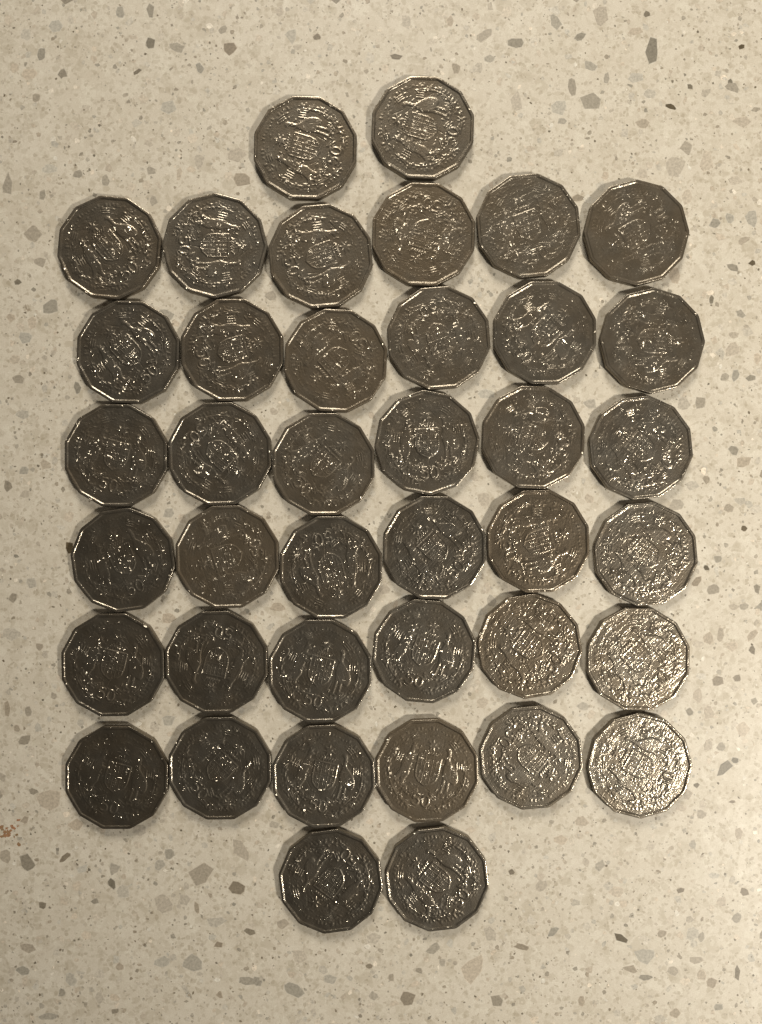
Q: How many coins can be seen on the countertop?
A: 40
